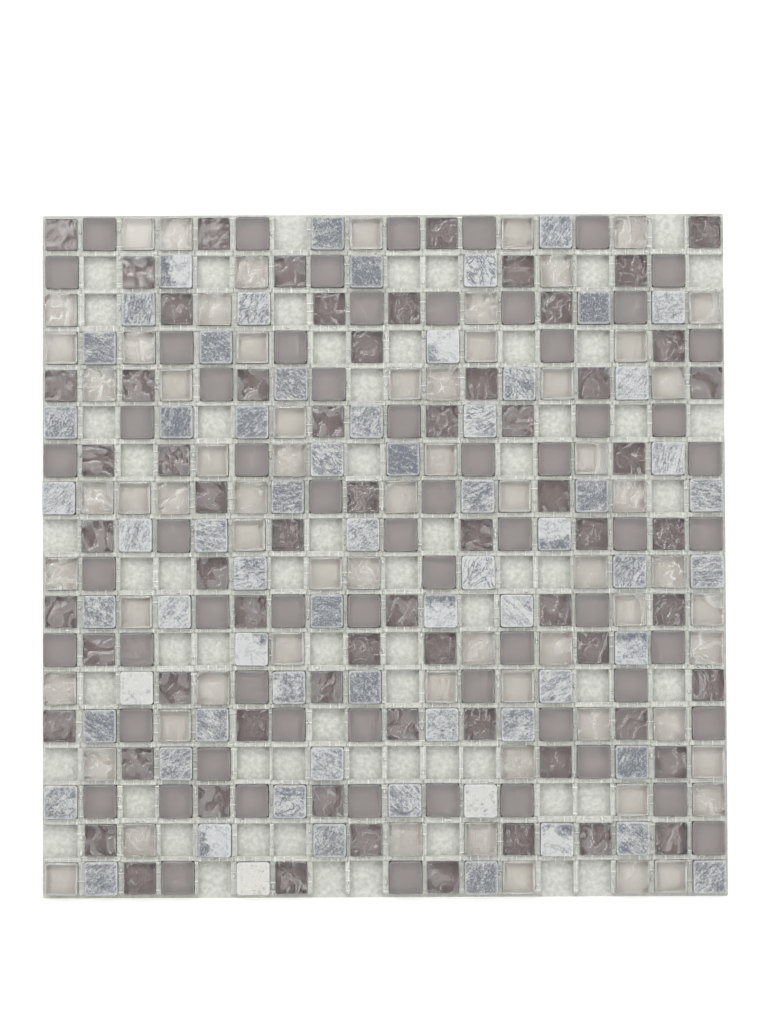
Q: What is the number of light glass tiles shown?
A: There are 66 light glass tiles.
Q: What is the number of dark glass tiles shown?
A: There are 129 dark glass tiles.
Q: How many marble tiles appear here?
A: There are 66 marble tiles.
